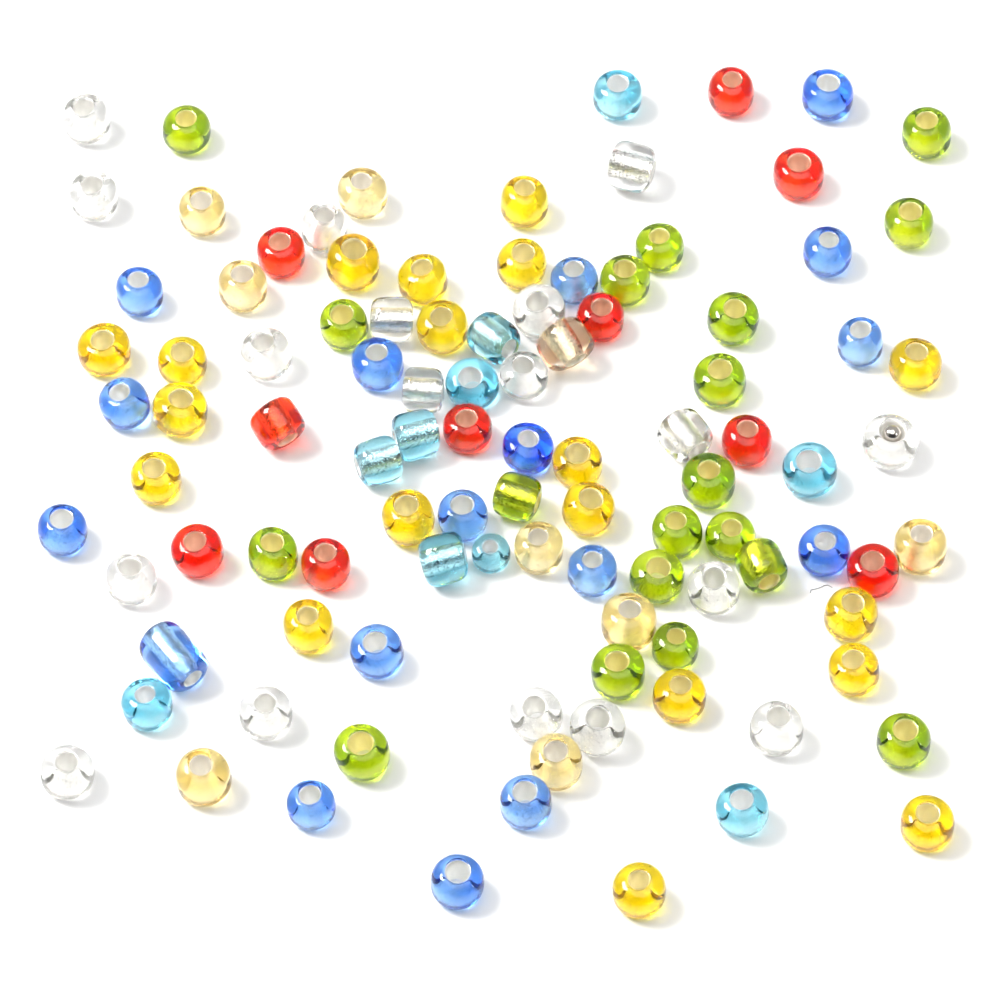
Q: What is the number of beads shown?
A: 102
